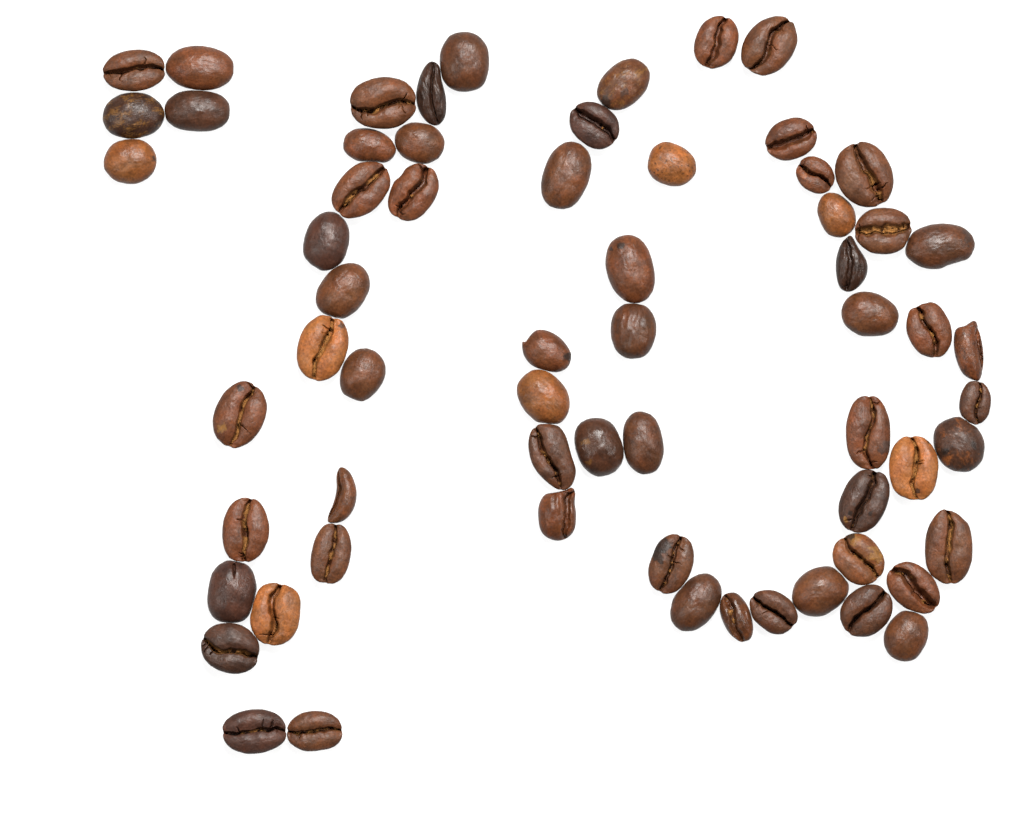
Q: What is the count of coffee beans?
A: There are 64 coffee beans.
